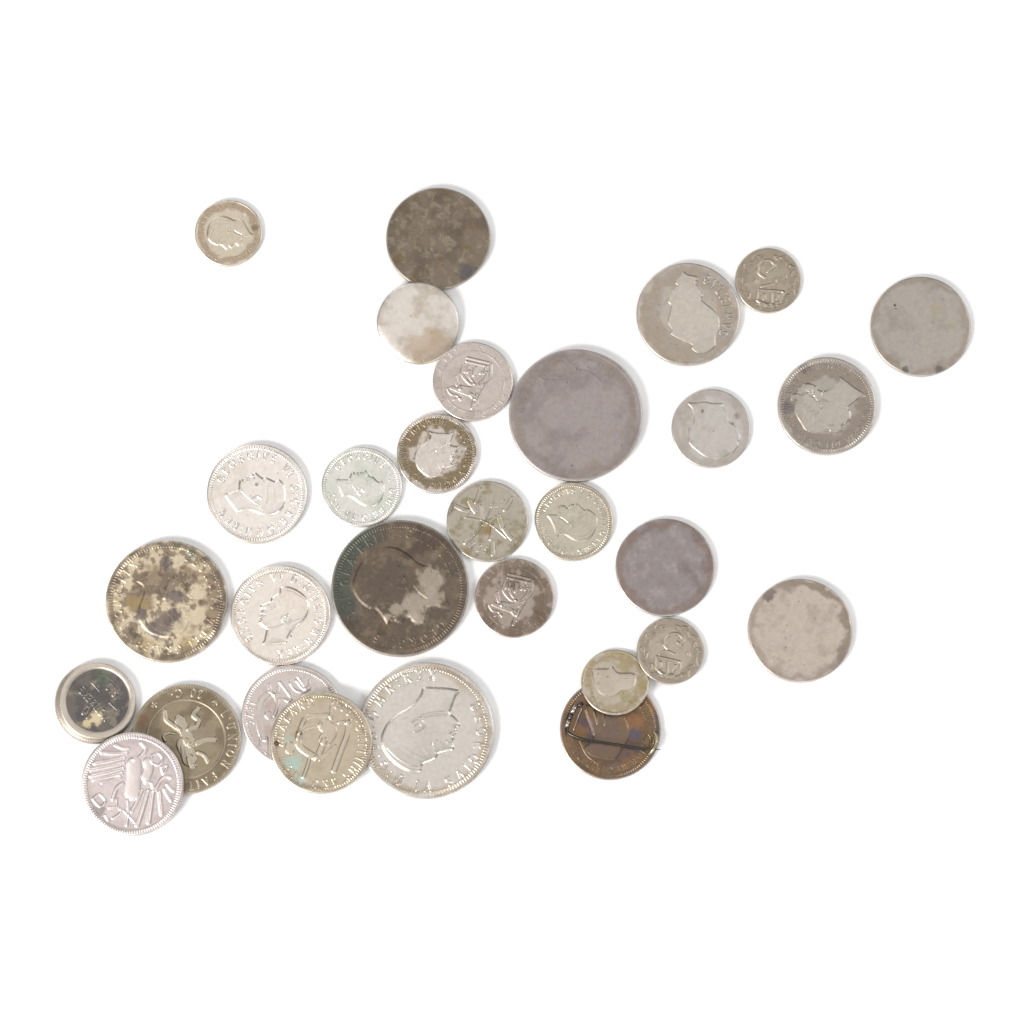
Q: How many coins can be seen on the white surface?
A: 30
